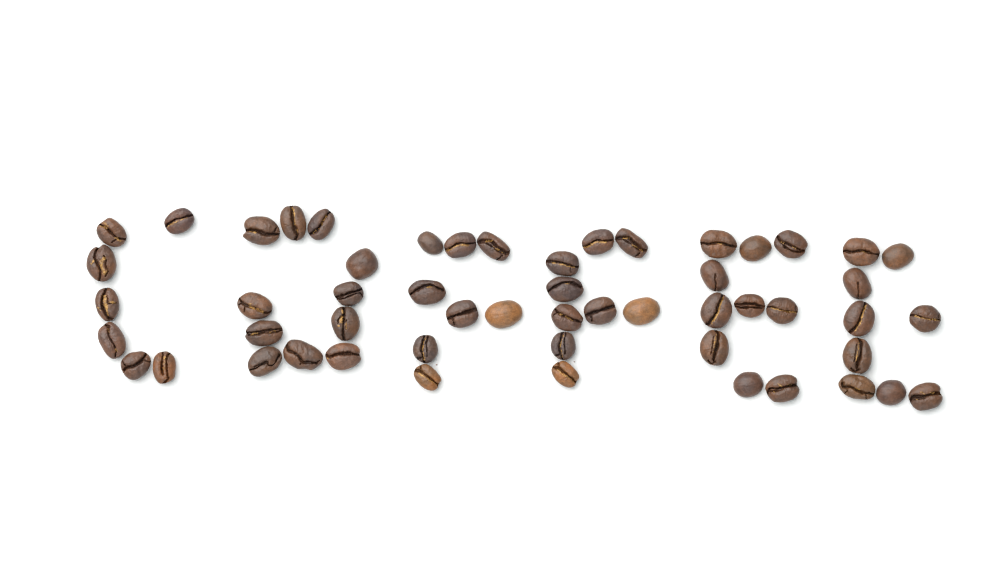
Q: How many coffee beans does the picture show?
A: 54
